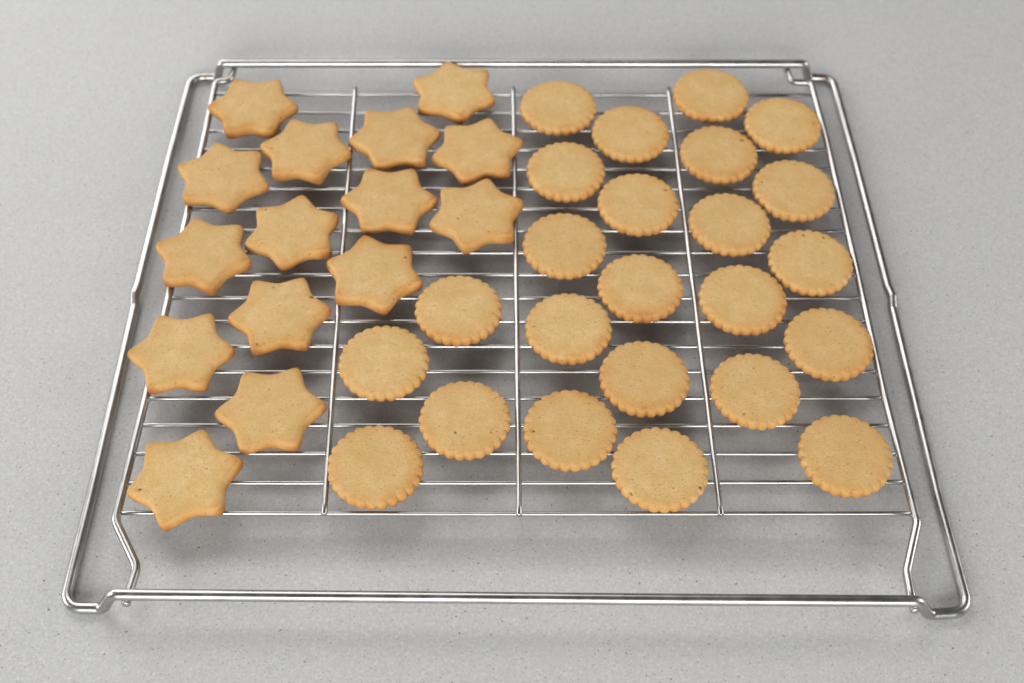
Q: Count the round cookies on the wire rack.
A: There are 24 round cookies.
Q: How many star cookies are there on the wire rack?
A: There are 15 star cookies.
